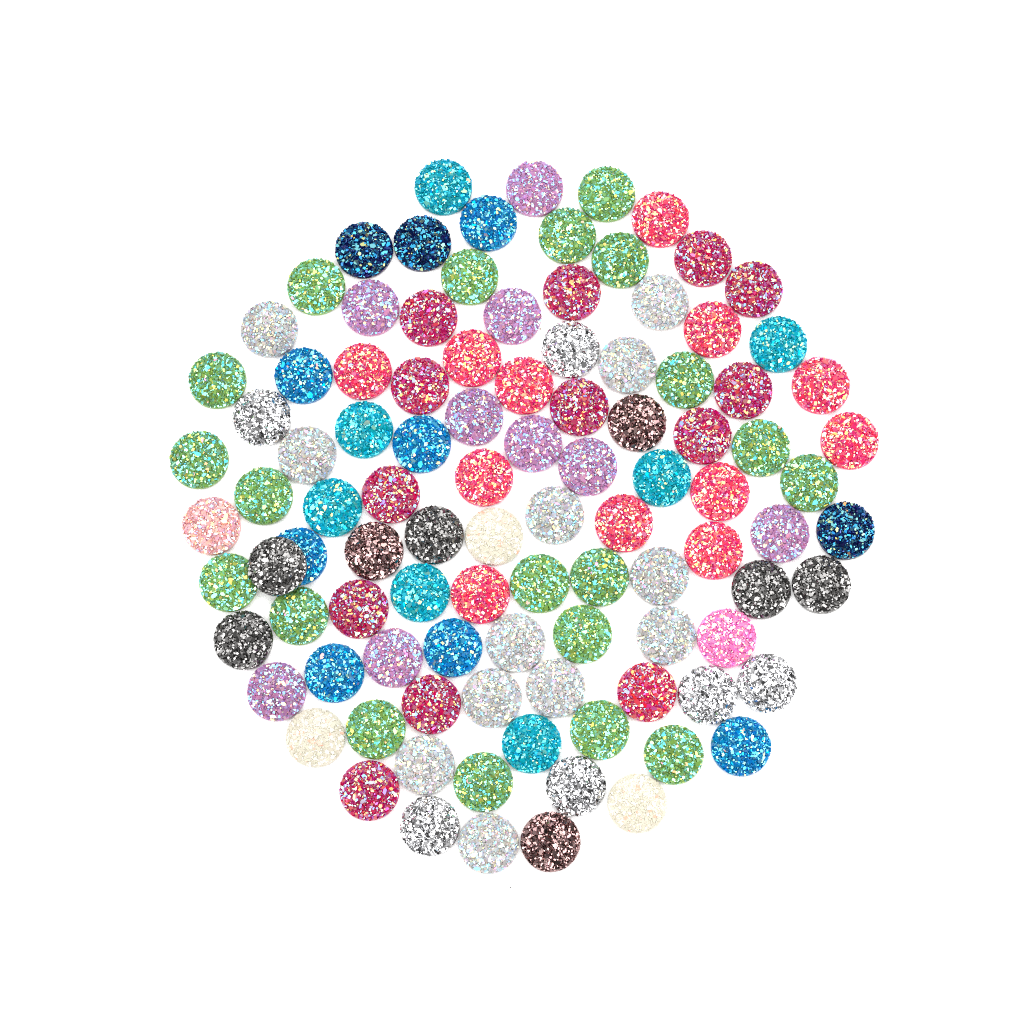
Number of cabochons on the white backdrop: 102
